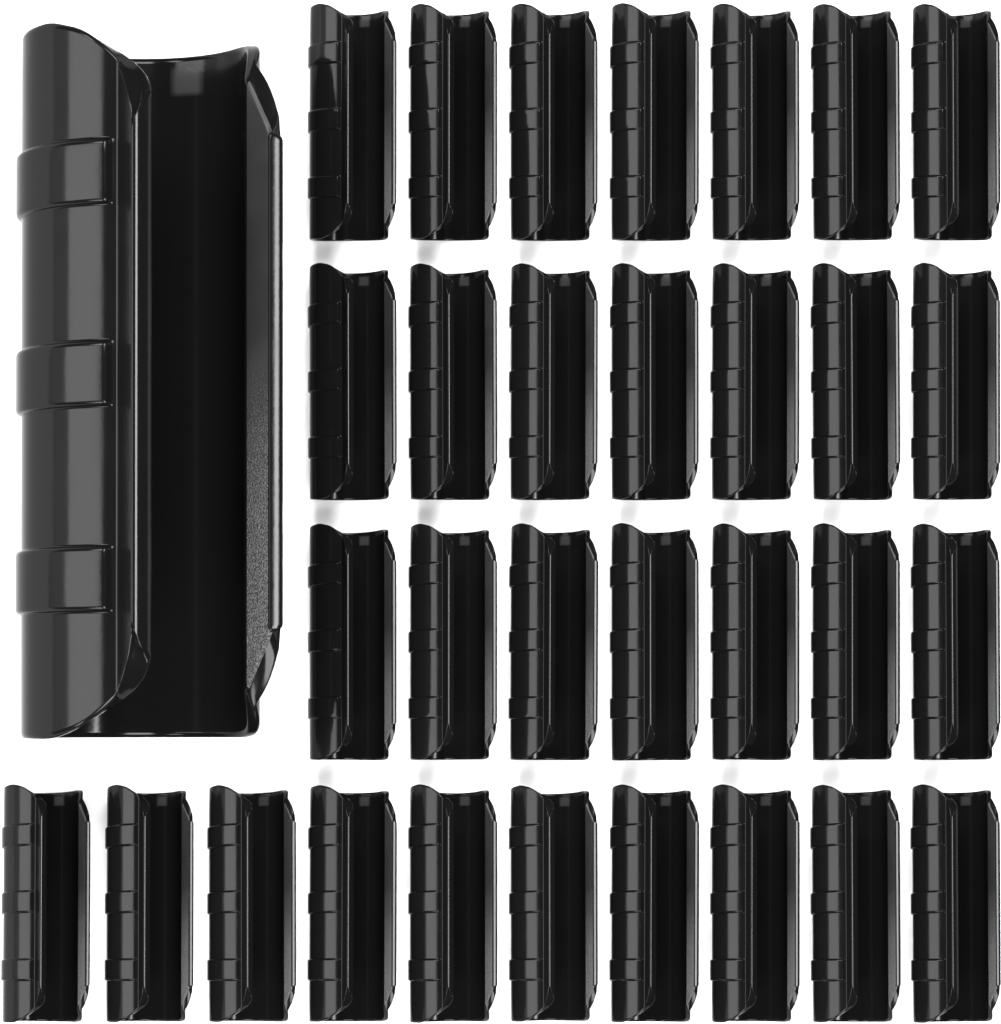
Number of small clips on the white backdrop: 31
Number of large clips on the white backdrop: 1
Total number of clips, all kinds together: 32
